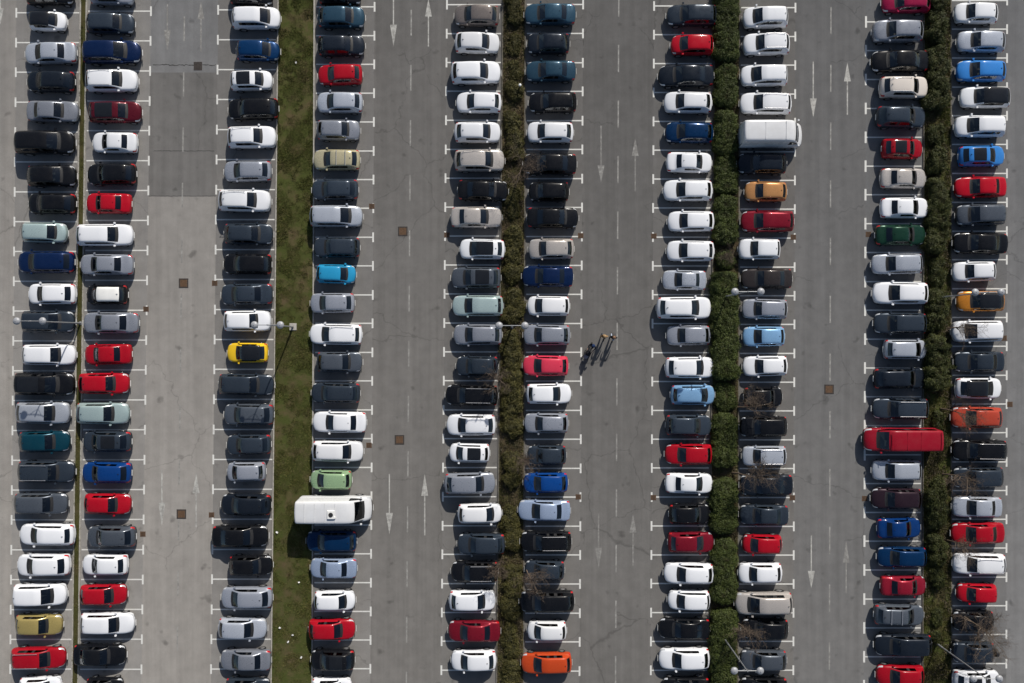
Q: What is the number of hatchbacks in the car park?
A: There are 195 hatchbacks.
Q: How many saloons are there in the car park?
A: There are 41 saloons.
